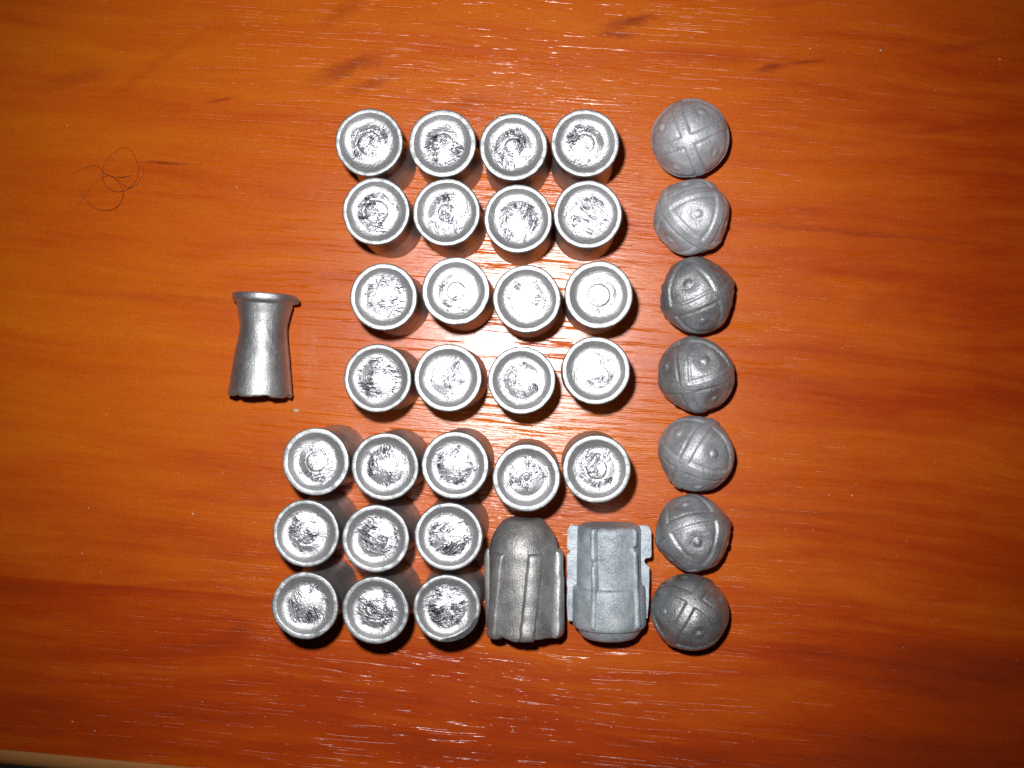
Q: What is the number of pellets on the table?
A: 28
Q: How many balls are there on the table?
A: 7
